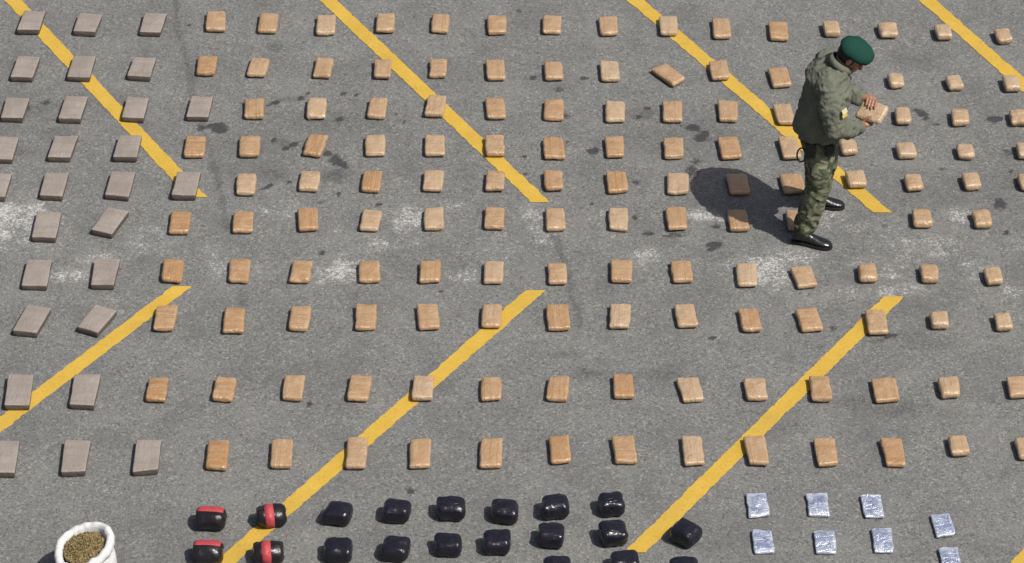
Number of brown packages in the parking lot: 140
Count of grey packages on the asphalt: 28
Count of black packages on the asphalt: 16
